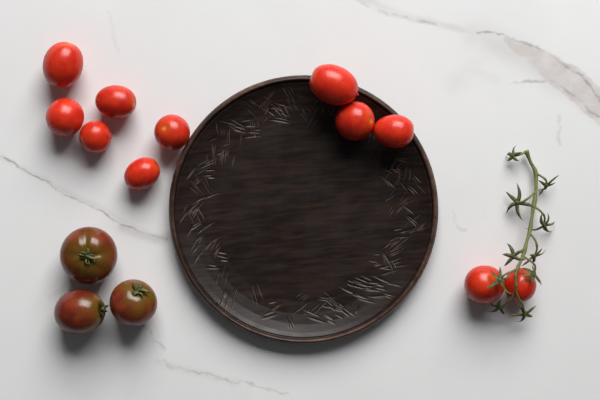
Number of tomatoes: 14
